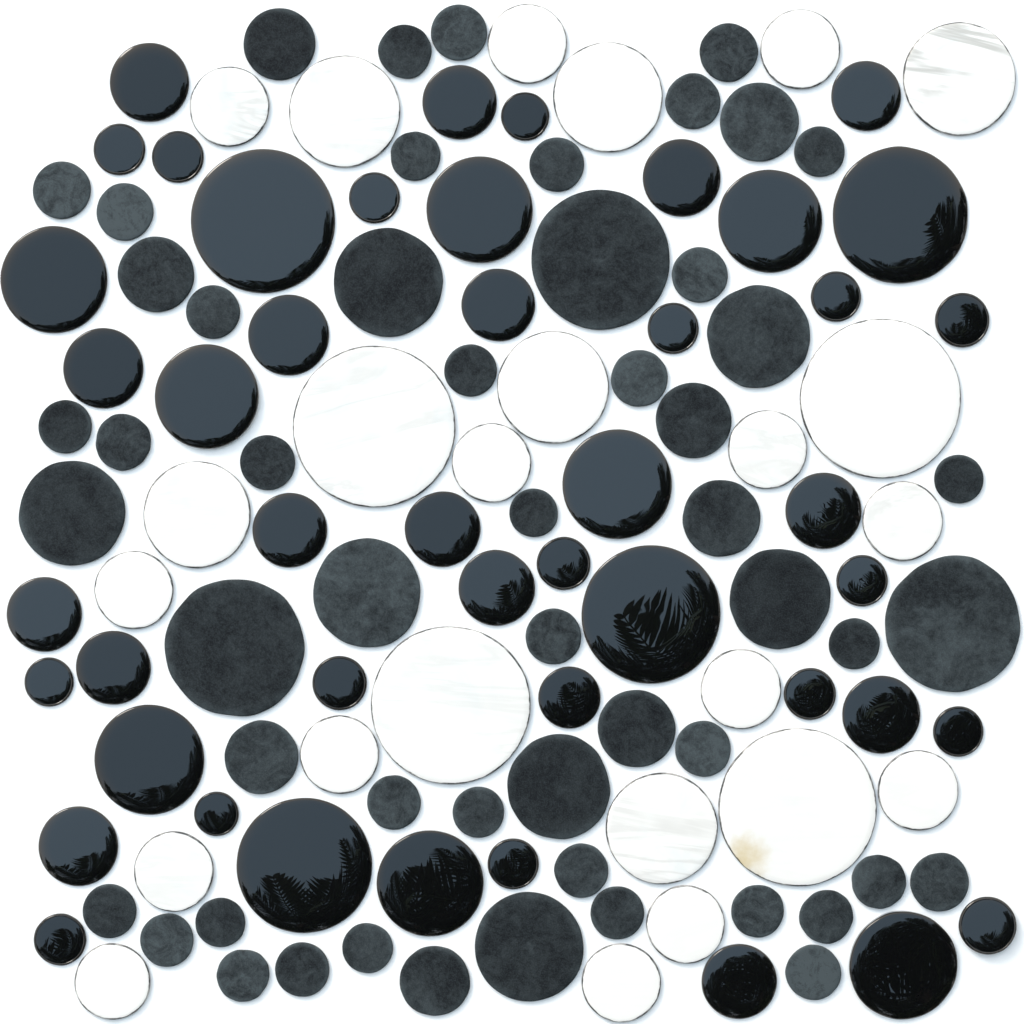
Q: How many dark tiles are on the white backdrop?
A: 100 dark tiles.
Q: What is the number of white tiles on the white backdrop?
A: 24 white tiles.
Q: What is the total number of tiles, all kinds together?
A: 124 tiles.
